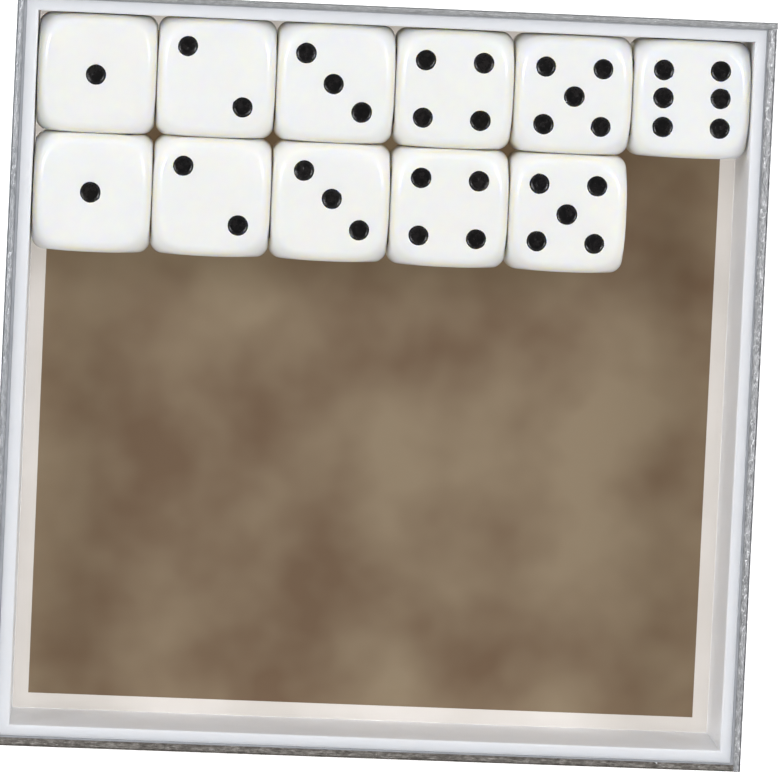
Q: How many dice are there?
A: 11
